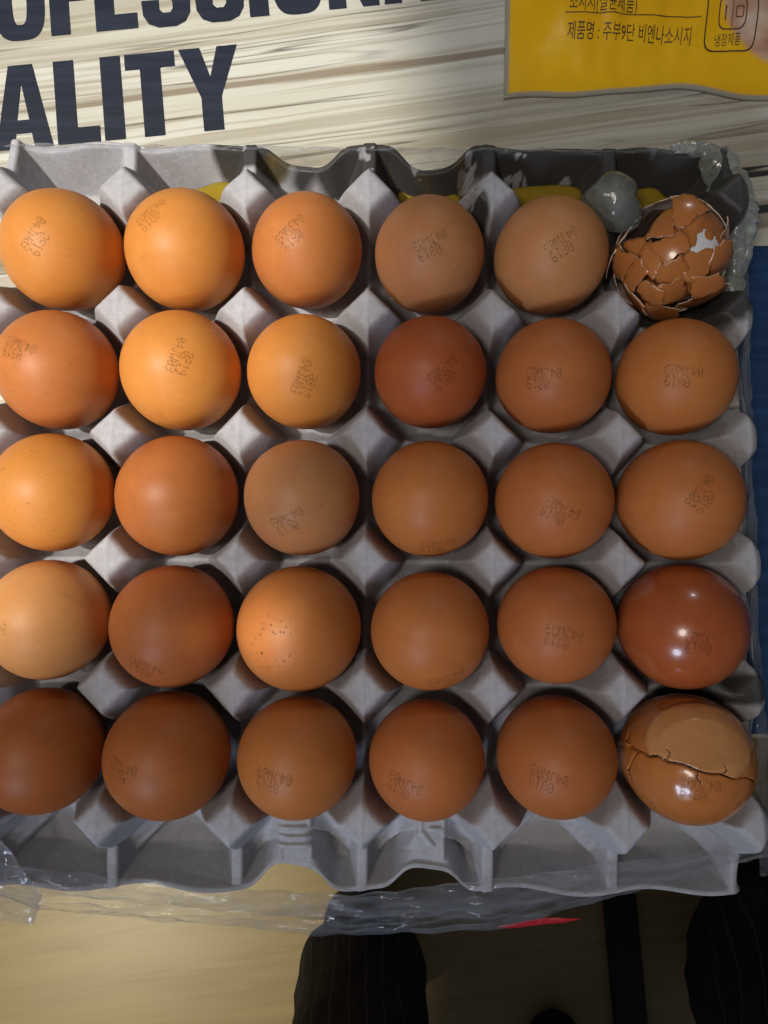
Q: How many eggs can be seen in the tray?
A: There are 30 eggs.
